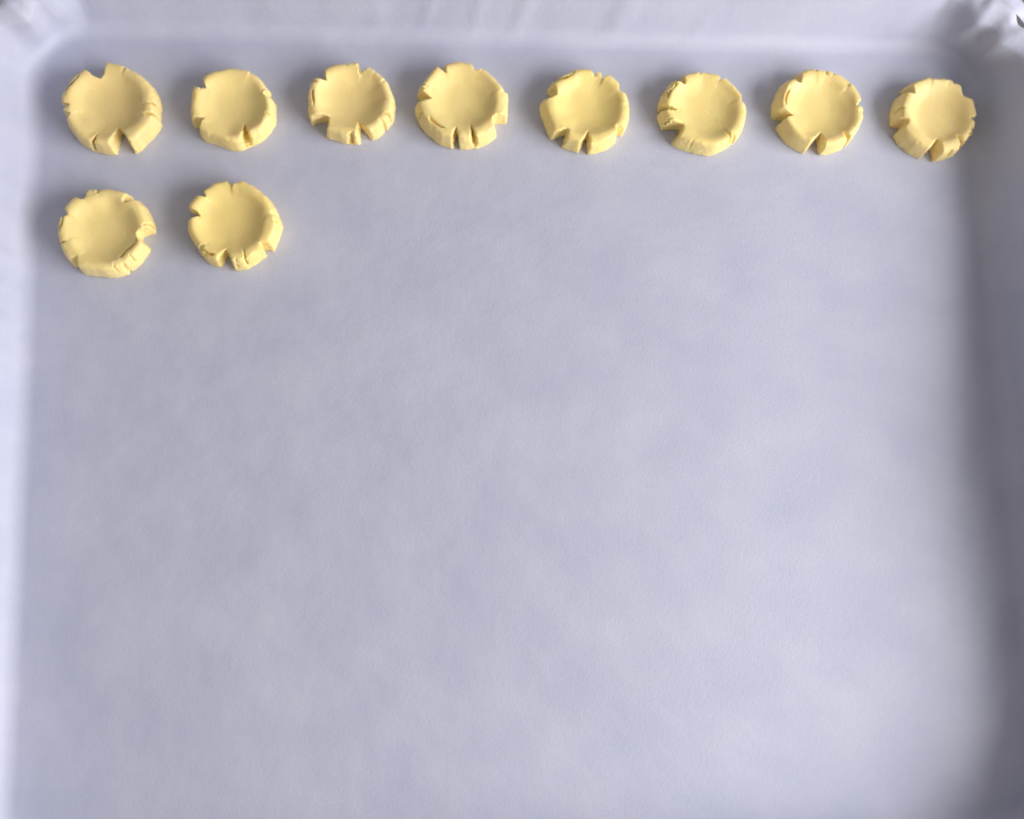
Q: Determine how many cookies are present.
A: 10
